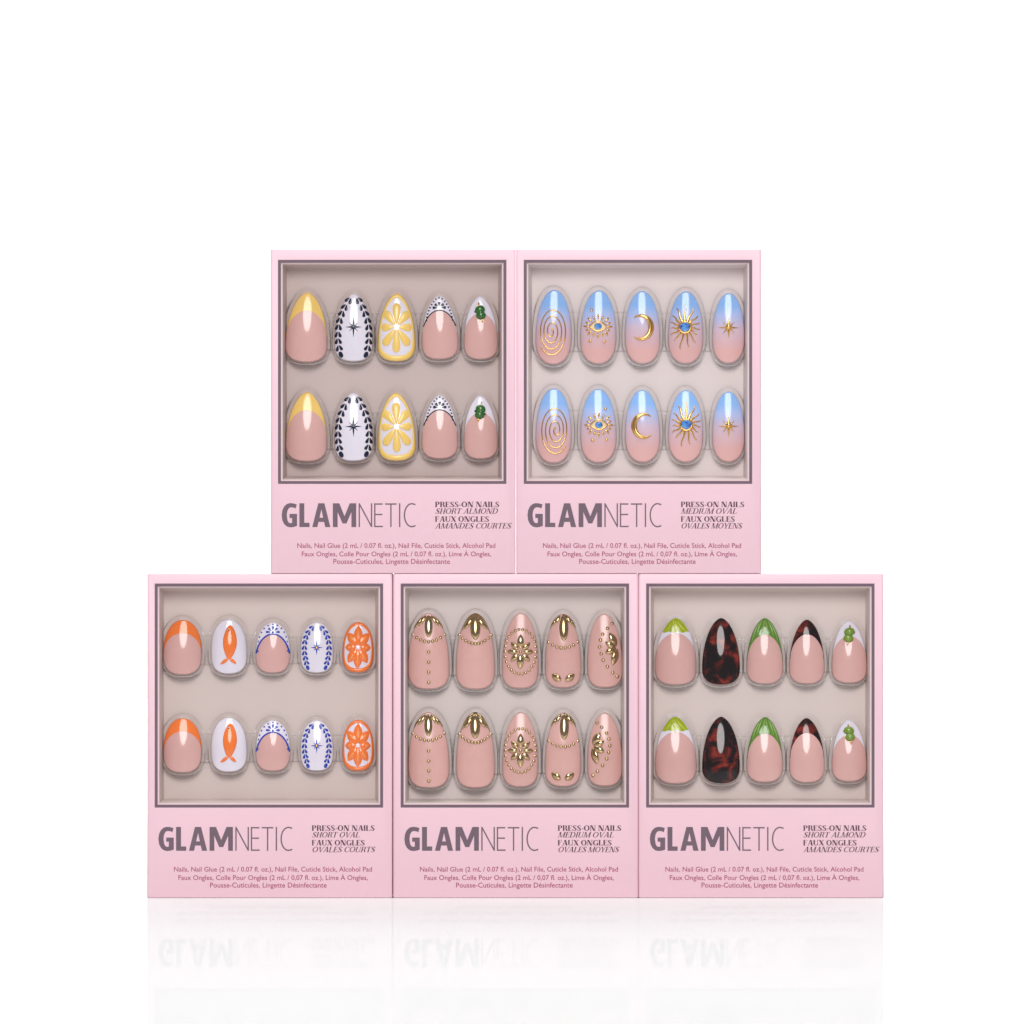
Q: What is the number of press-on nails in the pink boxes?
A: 50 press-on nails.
